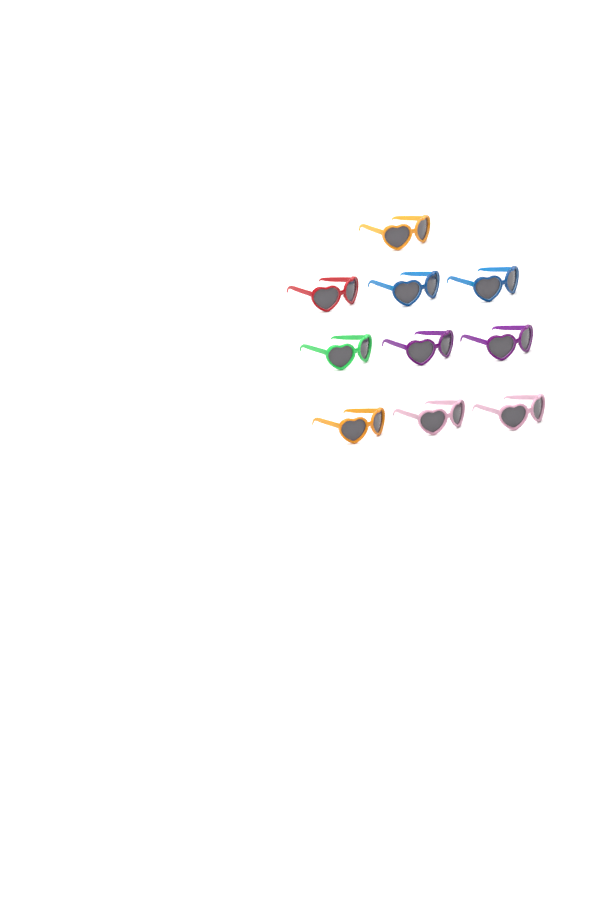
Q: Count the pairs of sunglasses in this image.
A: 10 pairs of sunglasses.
